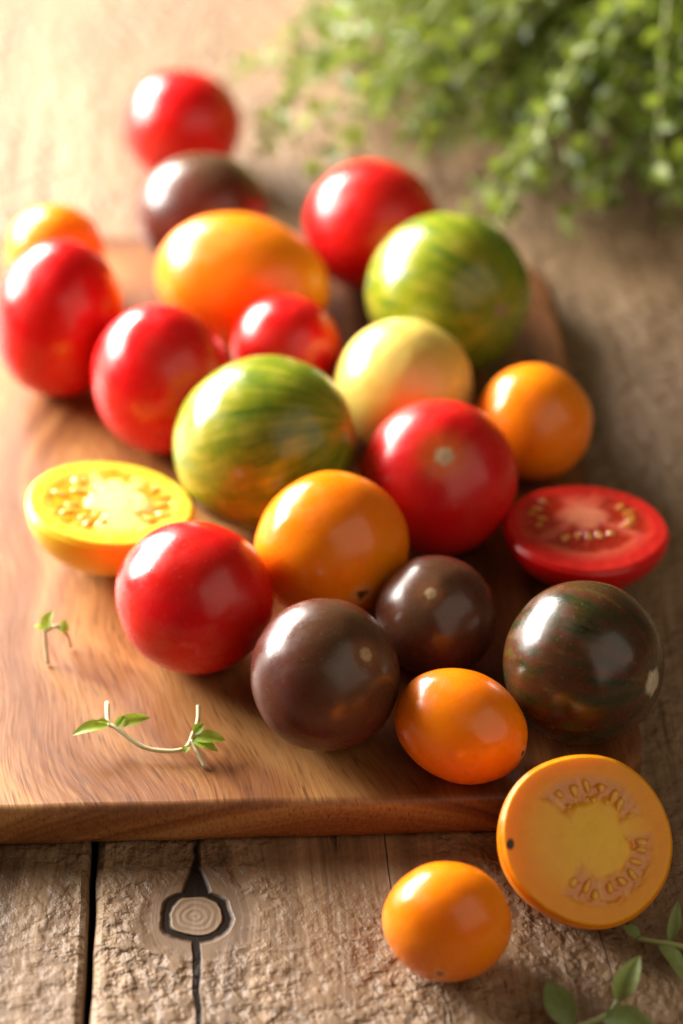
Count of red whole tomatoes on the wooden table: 7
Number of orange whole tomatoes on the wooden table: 6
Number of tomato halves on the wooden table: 3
